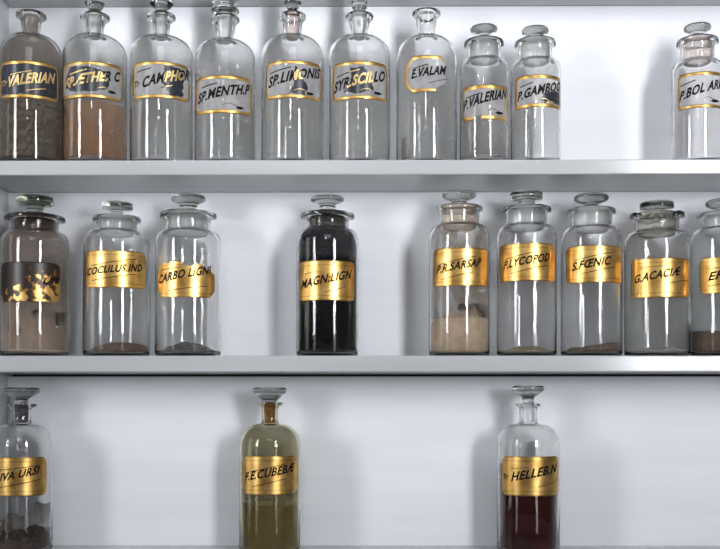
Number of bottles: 22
